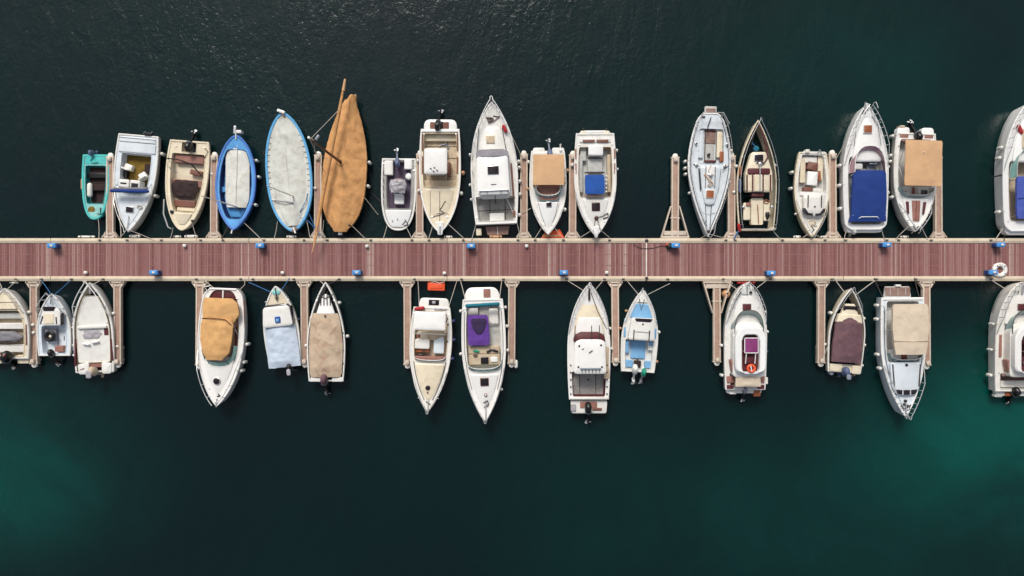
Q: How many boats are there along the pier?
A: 31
